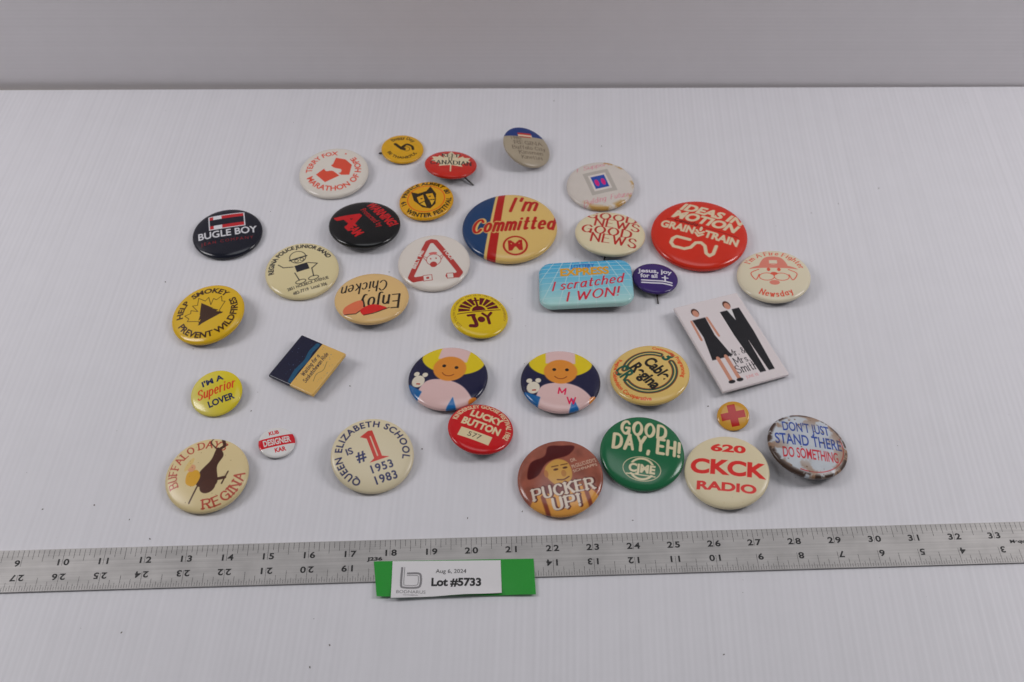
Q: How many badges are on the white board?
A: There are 34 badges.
